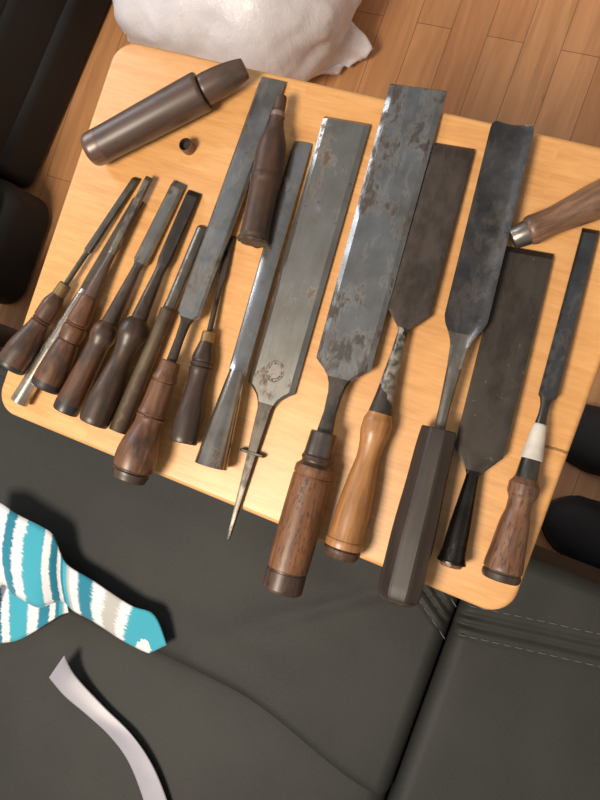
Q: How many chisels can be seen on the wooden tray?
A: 15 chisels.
